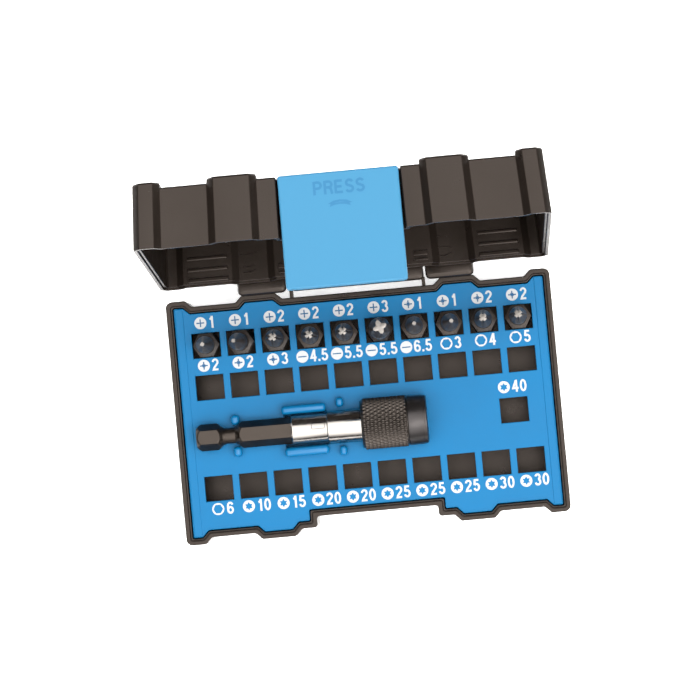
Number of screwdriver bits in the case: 10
